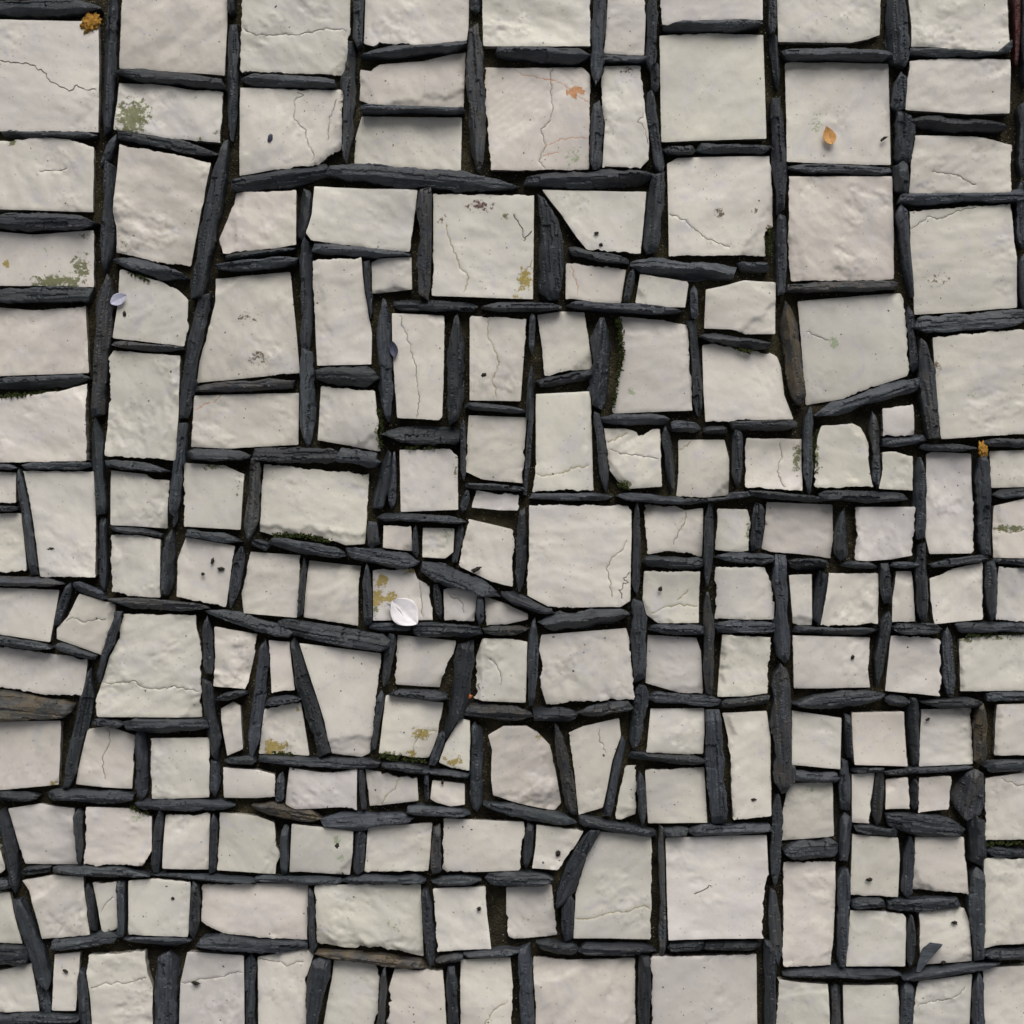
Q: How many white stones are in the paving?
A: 169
